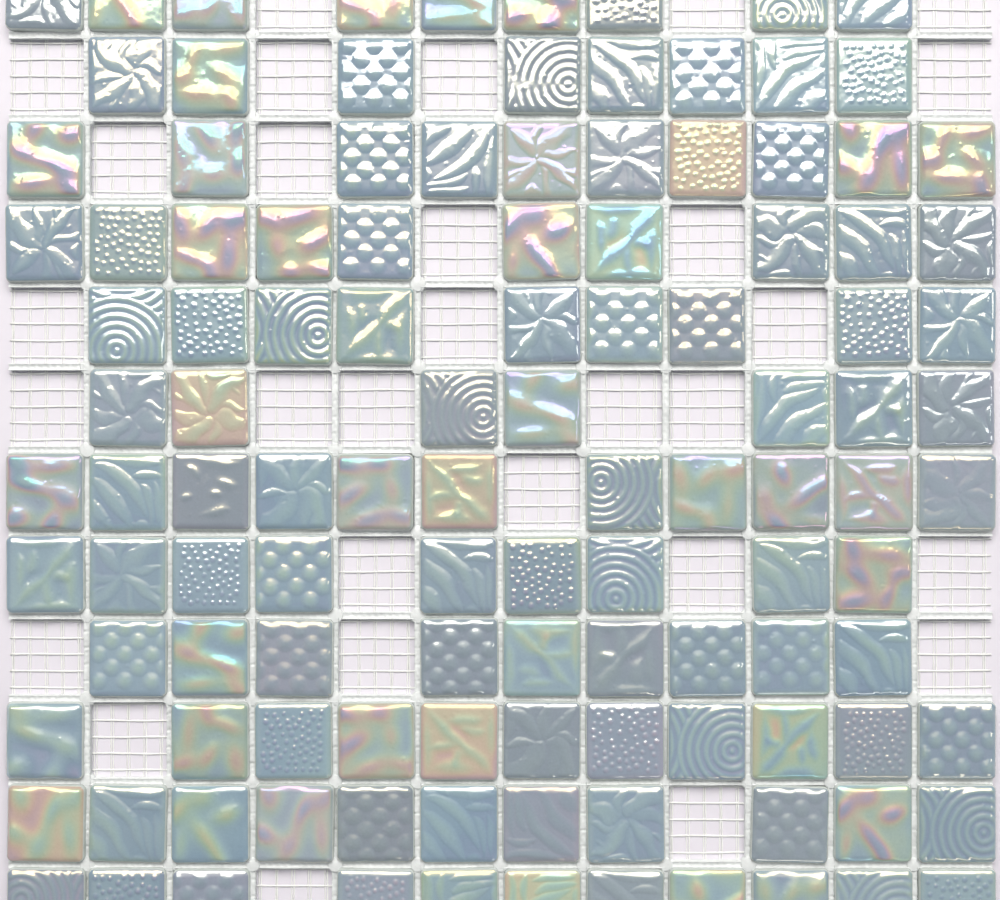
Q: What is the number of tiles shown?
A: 115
